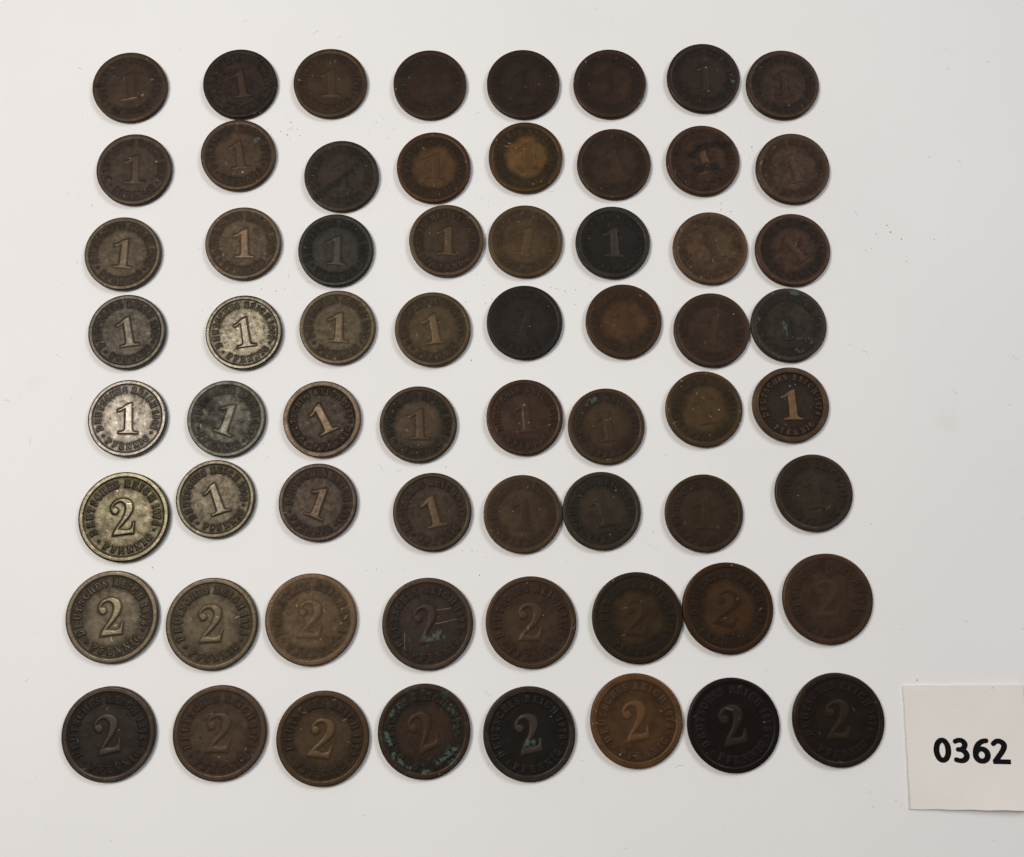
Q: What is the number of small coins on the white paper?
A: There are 47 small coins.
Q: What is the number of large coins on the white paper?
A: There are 17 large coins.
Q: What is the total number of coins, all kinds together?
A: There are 64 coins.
